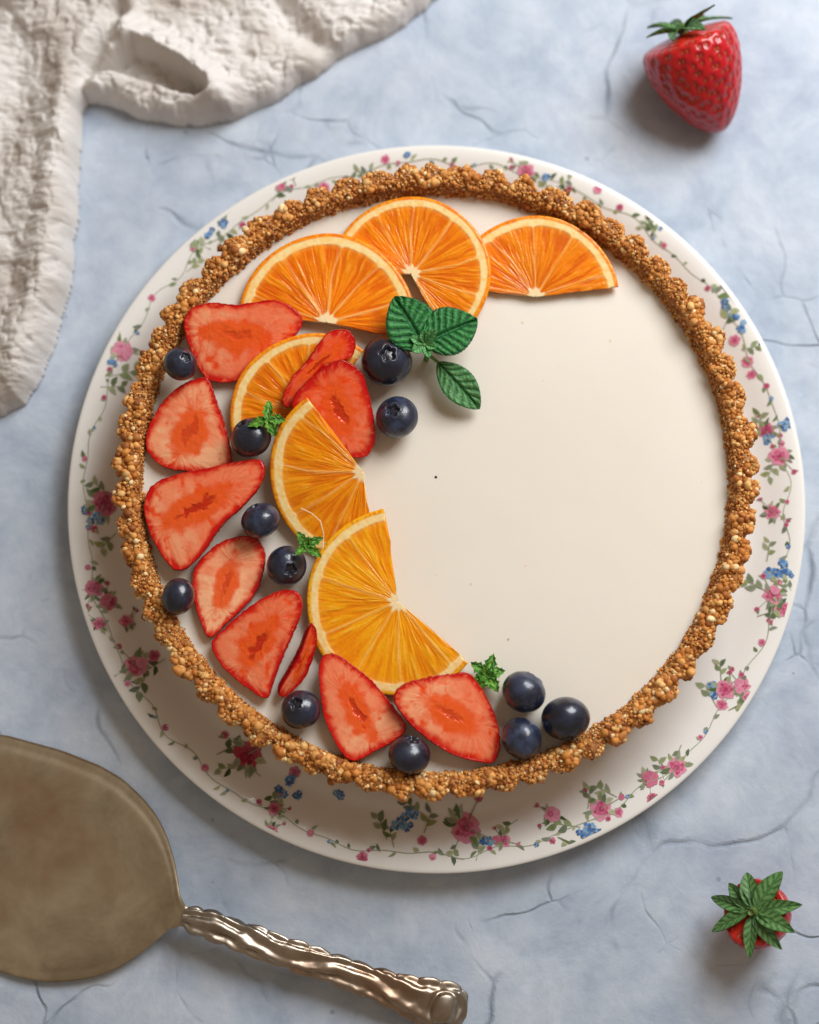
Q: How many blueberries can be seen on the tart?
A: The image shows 12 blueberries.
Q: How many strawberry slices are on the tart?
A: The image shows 10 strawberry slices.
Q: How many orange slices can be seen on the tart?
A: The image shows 6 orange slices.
